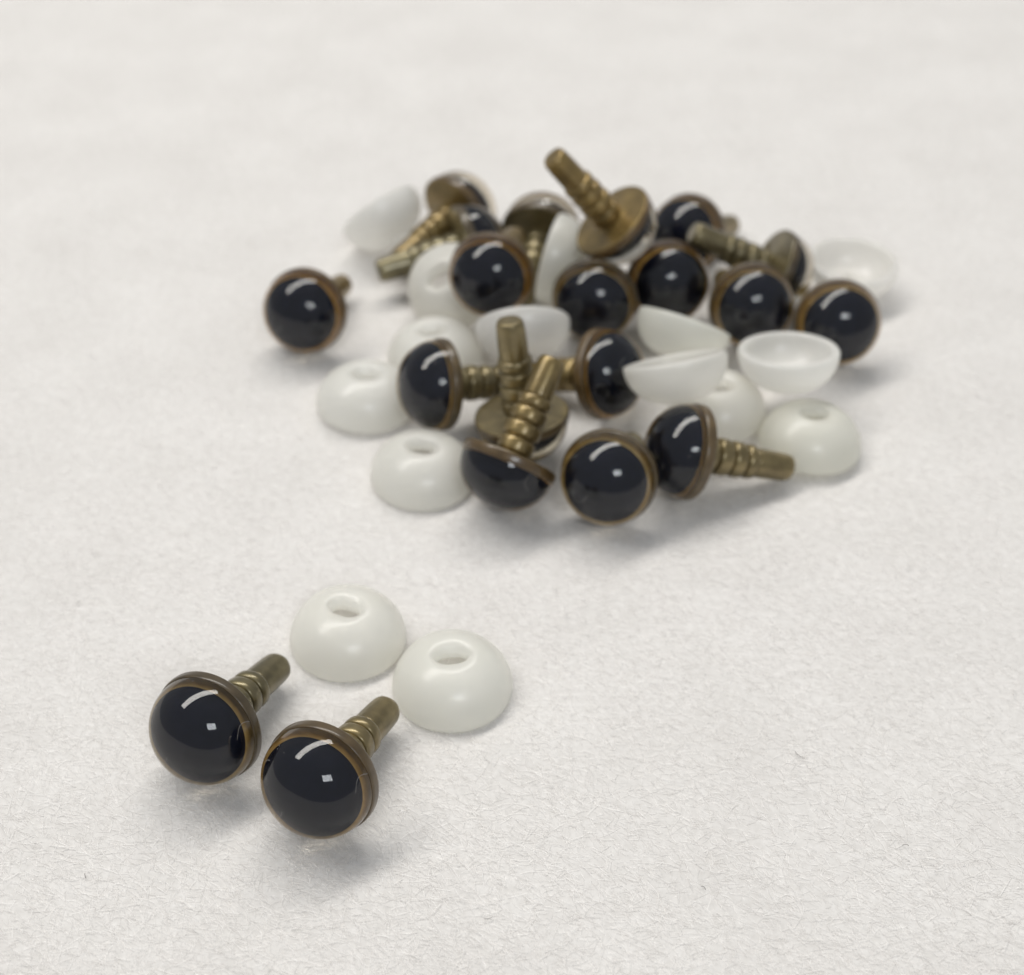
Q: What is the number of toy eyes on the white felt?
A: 20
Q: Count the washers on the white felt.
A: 15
